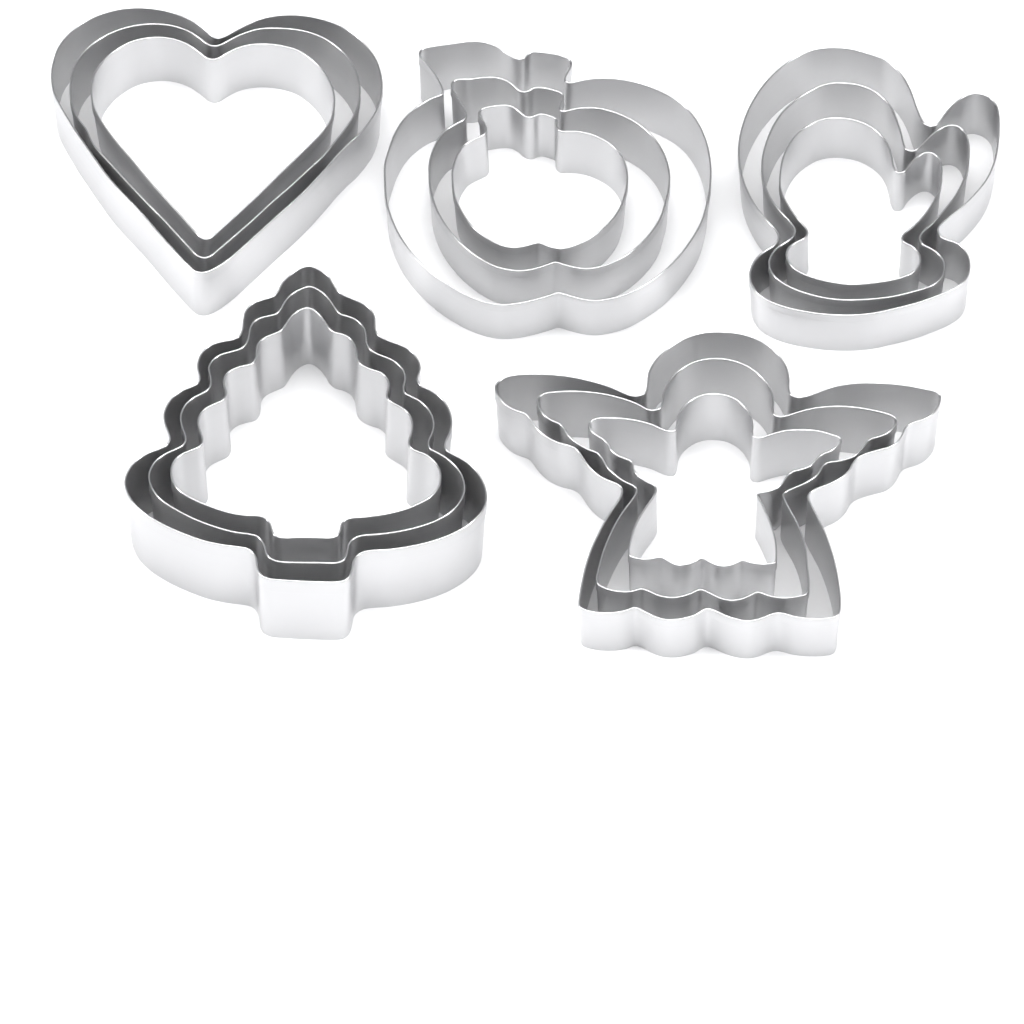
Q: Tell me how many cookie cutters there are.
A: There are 15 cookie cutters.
